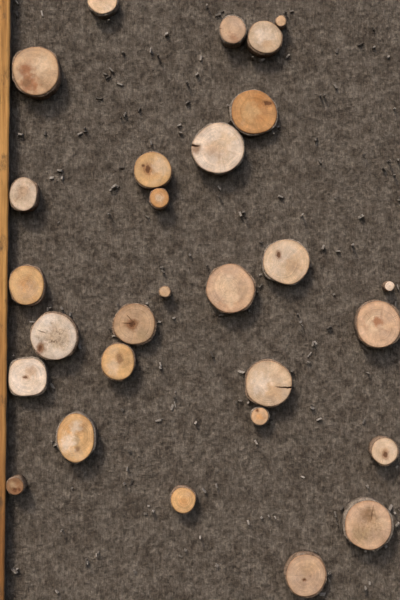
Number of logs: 28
